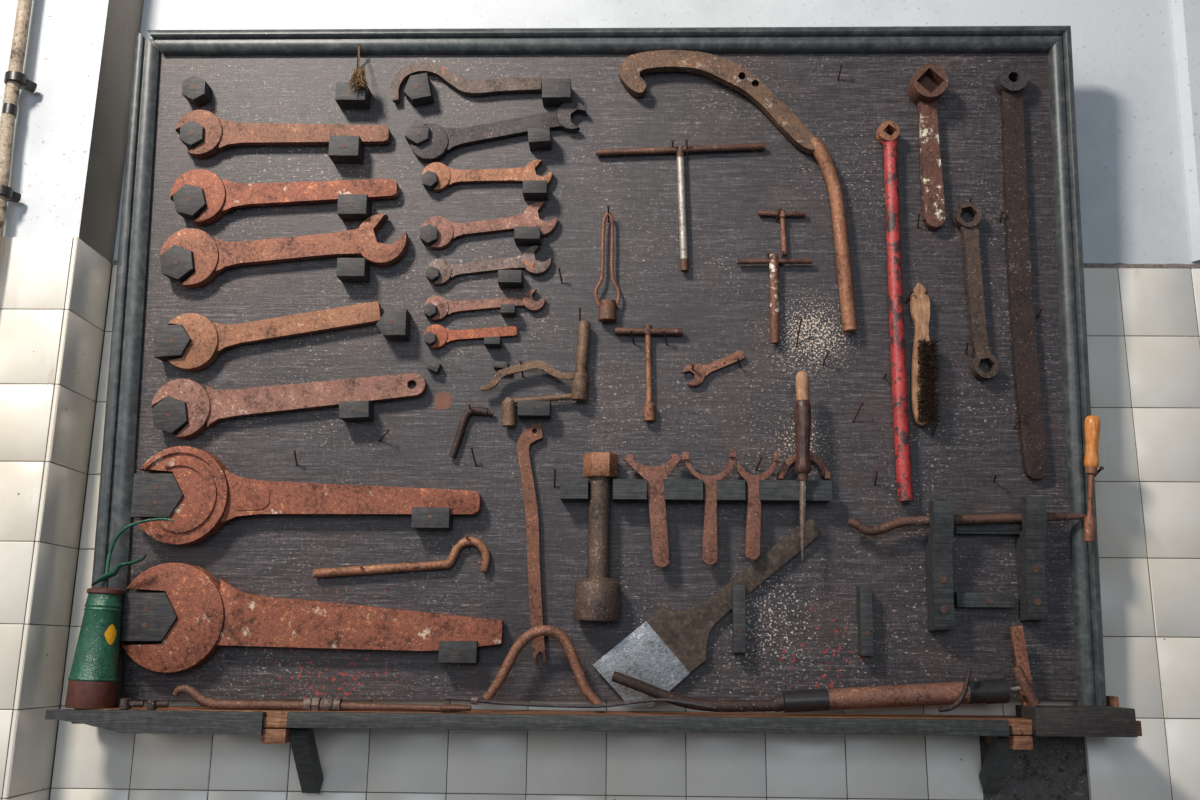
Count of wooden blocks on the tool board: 33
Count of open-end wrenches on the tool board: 14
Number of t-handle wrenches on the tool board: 4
